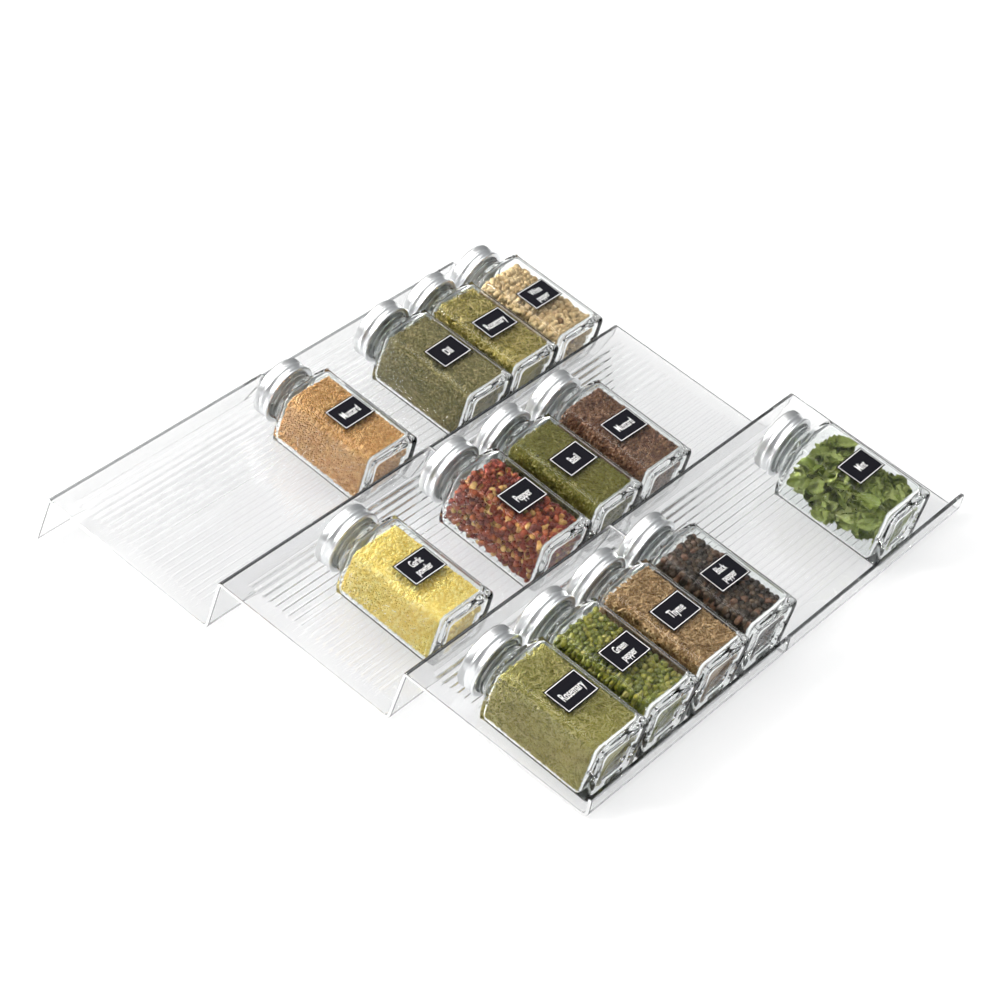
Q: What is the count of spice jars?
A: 13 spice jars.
